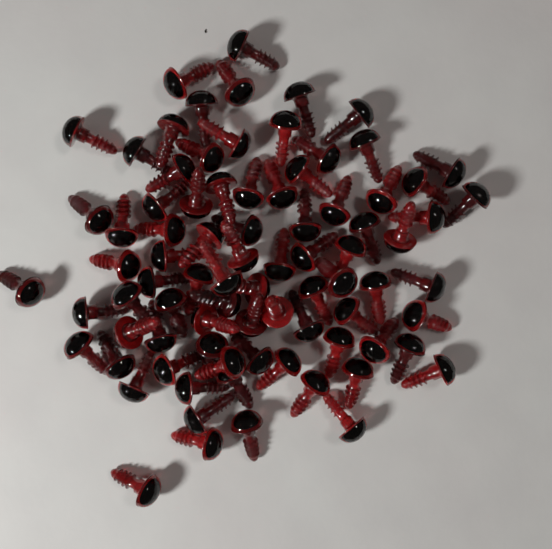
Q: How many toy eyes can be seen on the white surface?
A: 83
